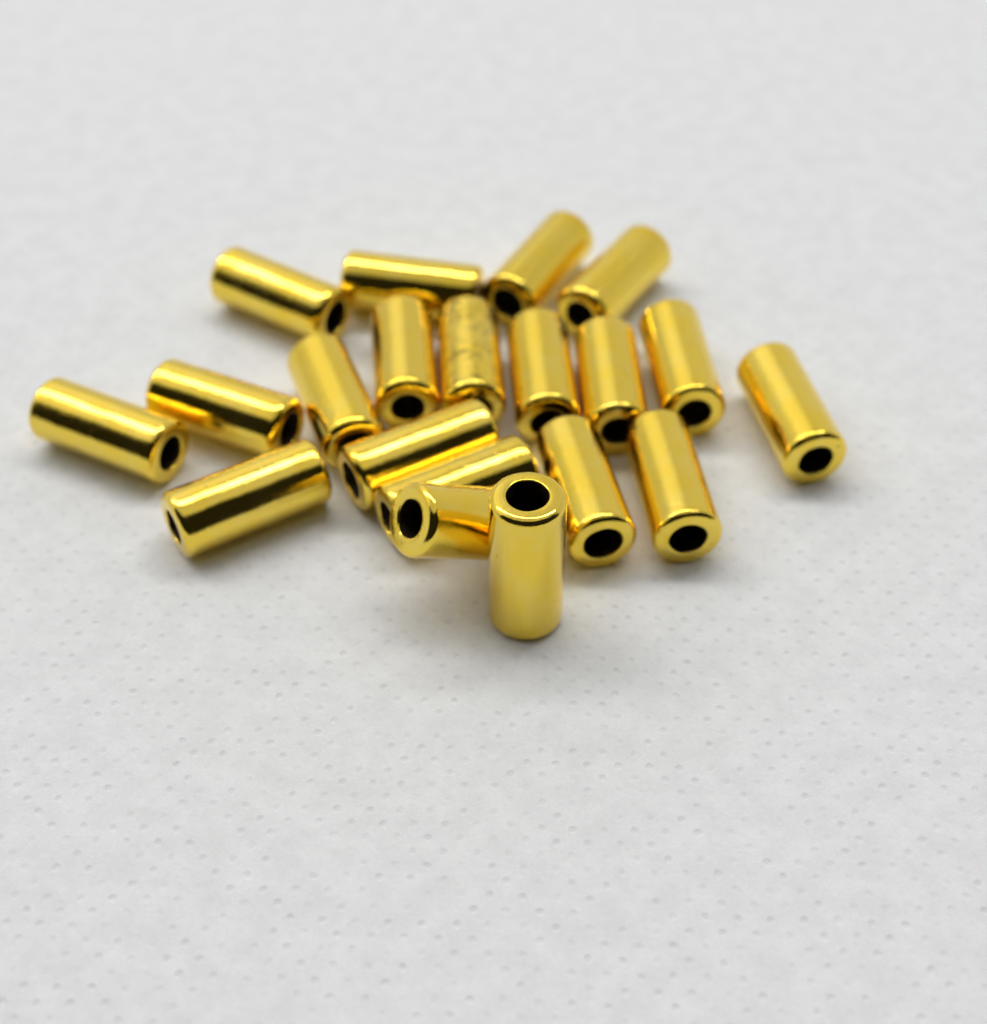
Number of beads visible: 20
